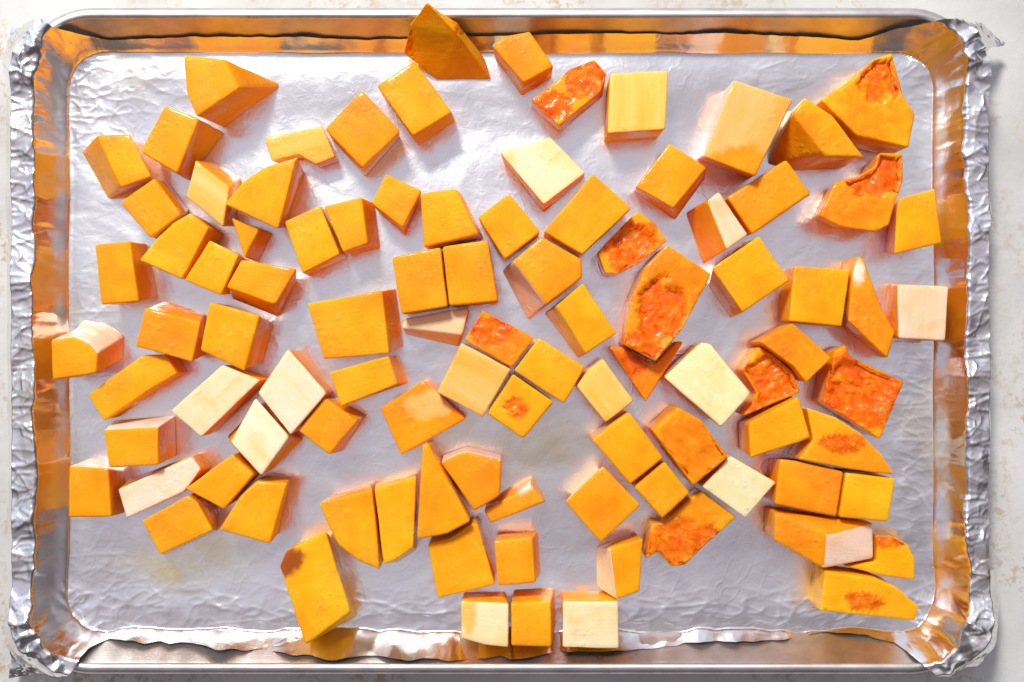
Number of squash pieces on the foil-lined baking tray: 96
